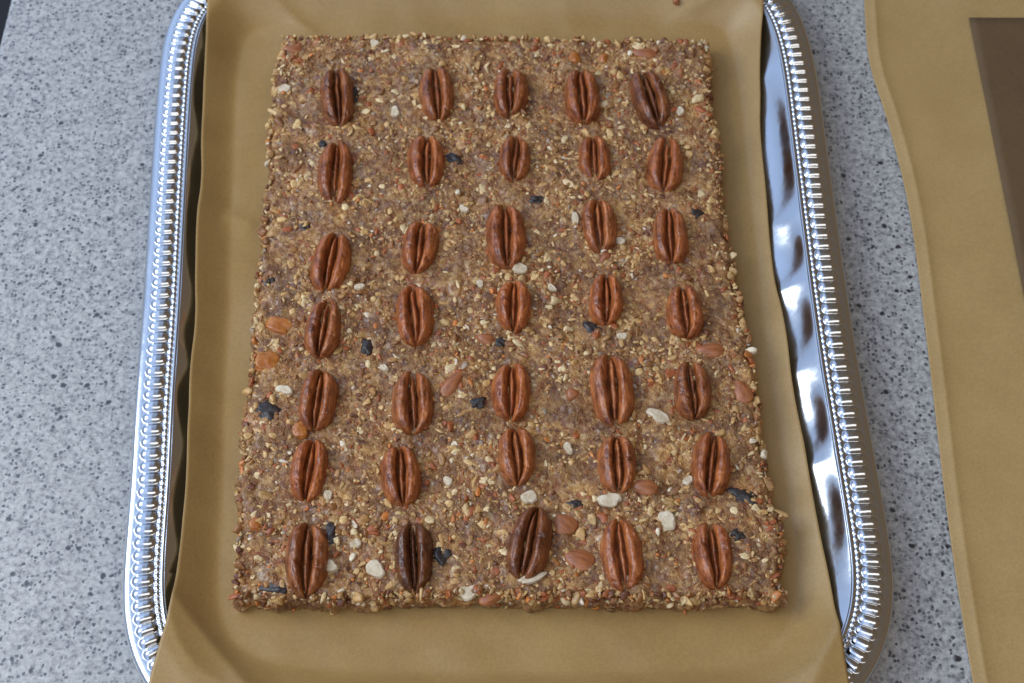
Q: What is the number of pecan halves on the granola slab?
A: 35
